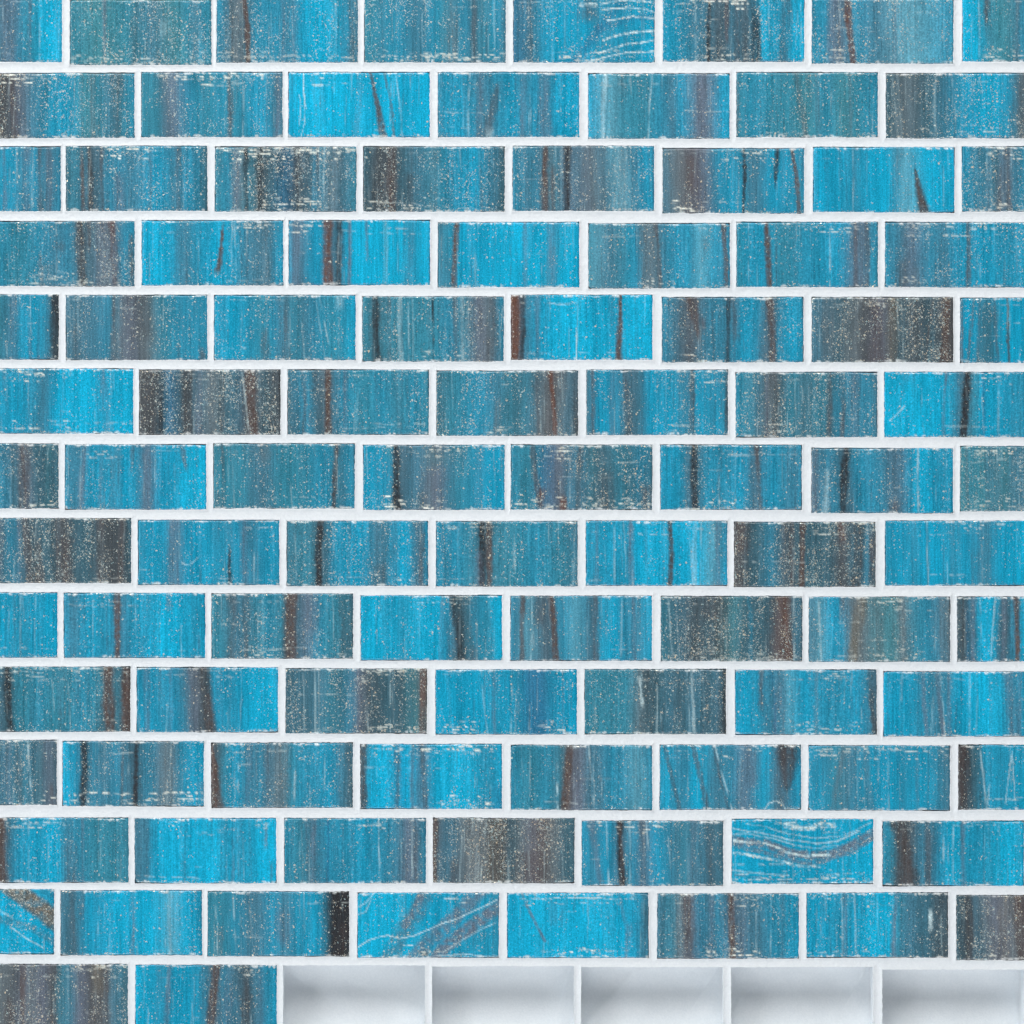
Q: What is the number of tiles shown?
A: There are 100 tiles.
